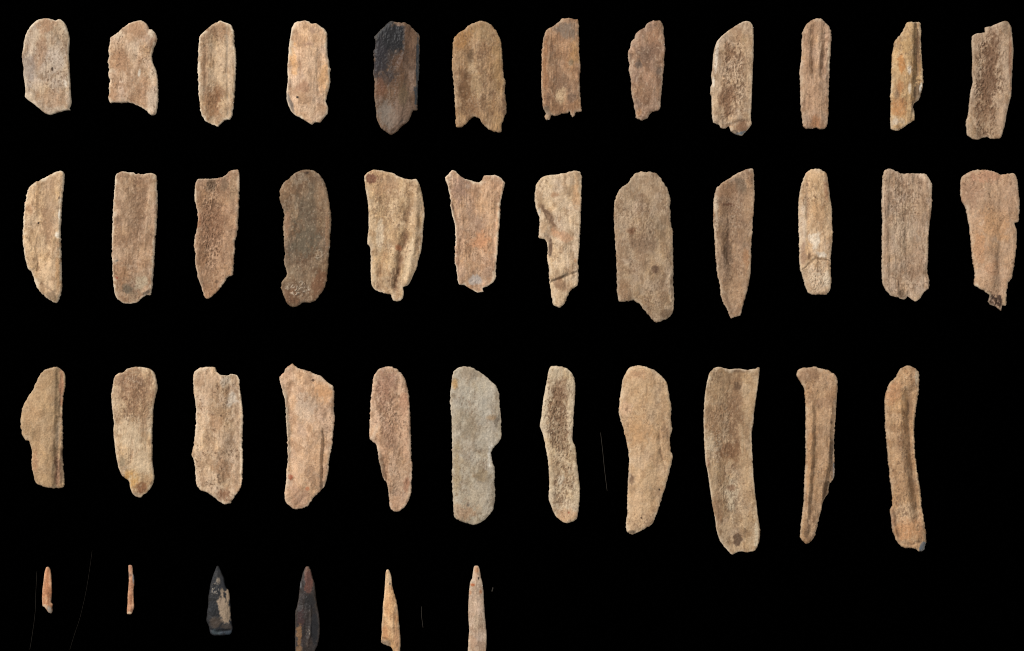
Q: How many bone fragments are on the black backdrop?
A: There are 41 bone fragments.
